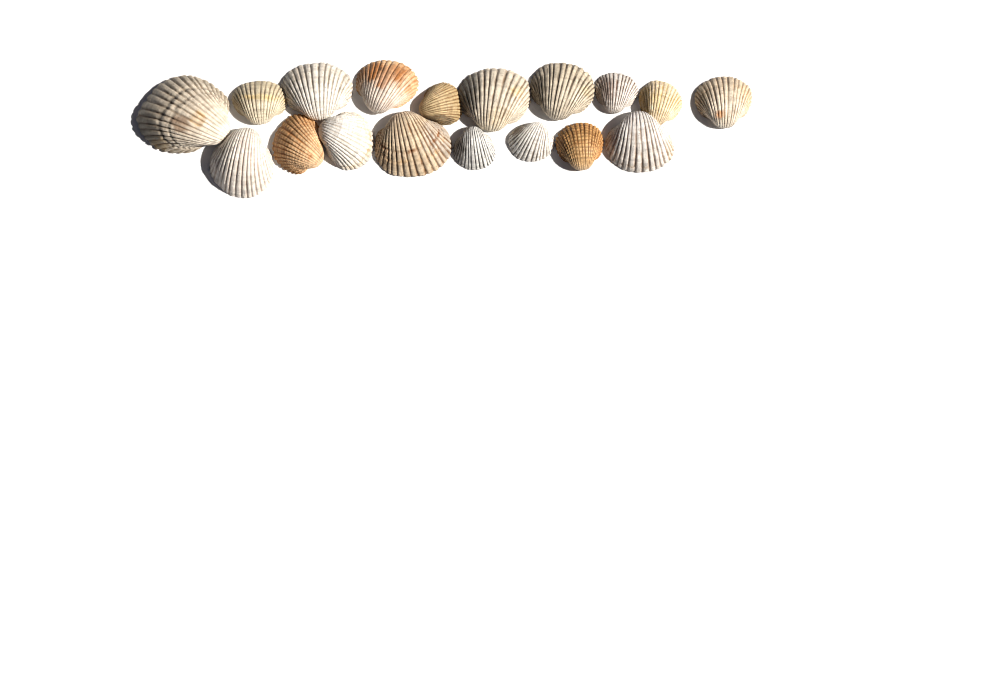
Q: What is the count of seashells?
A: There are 18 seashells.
